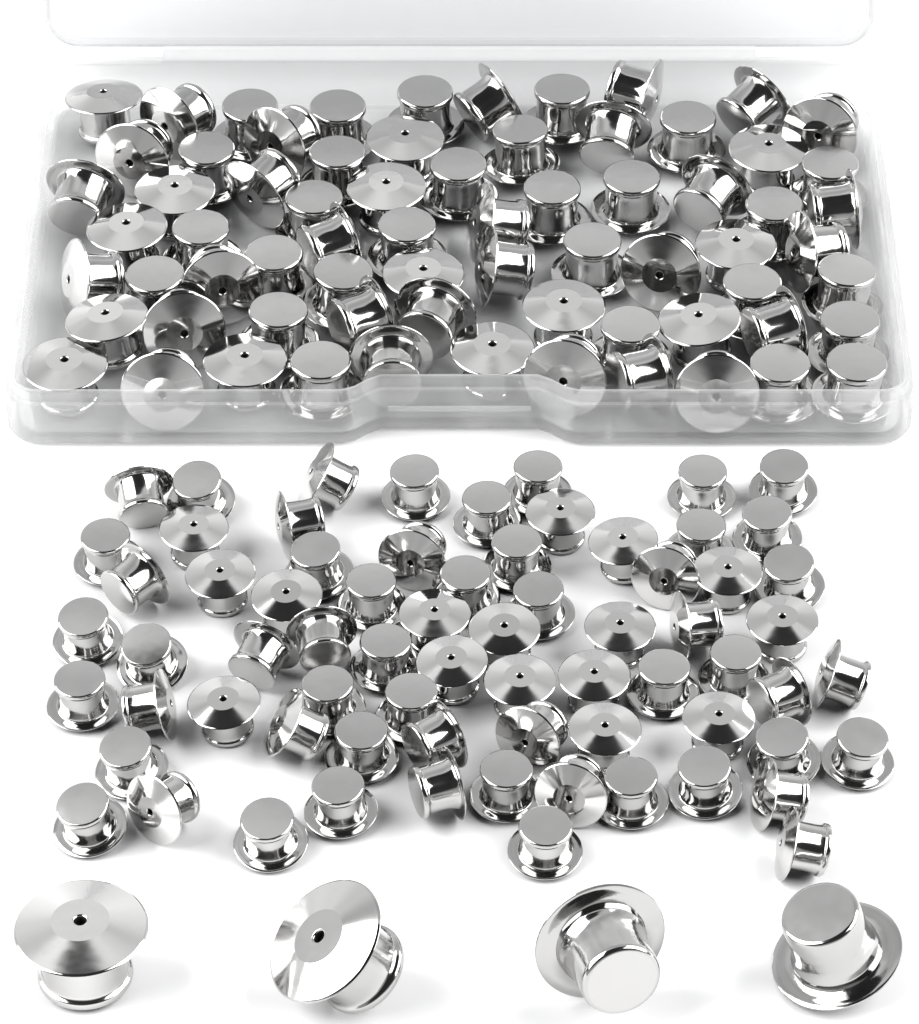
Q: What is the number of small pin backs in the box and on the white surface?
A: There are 140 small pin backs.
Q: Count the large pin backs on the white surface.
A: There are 4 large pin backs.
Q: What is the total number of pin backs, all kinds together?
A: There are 144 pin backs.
